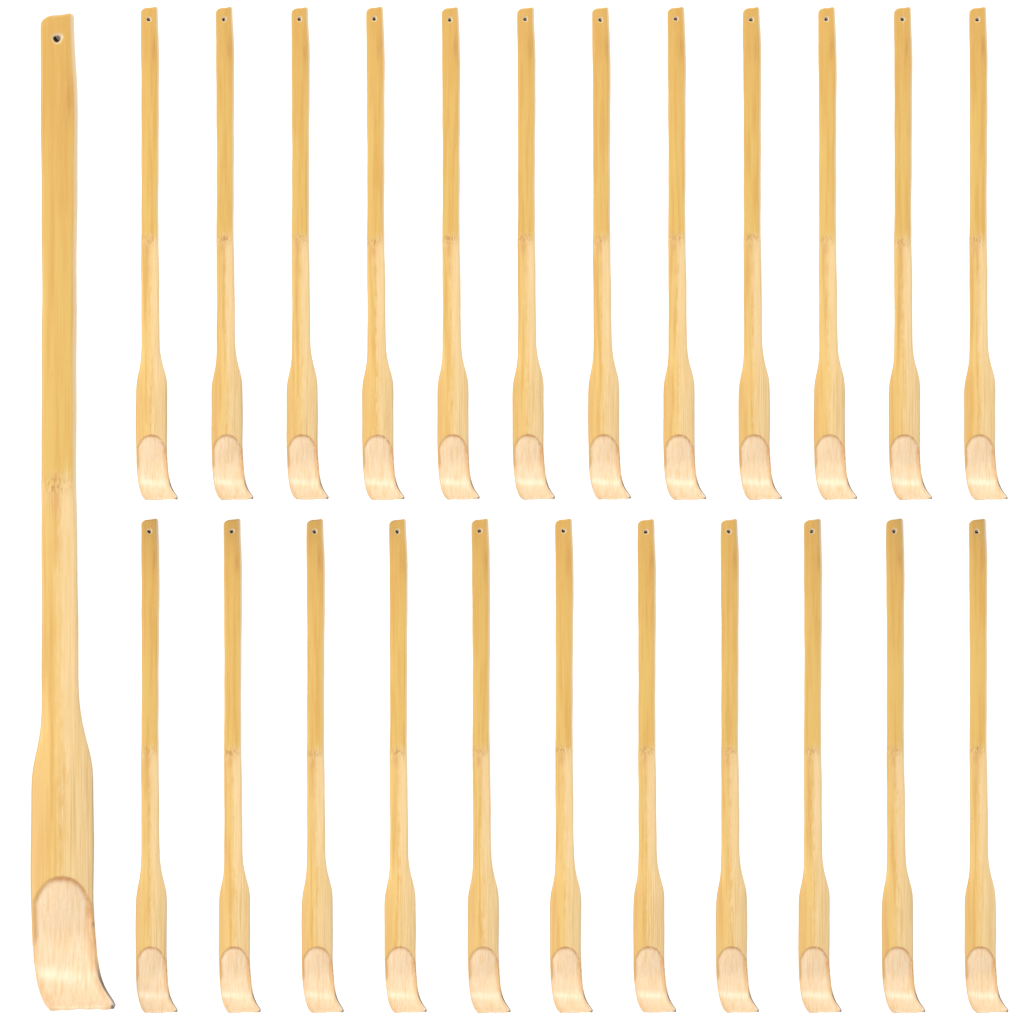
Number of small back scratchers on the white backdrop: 23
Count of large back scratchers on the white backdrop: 1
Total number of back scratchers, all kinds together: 24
